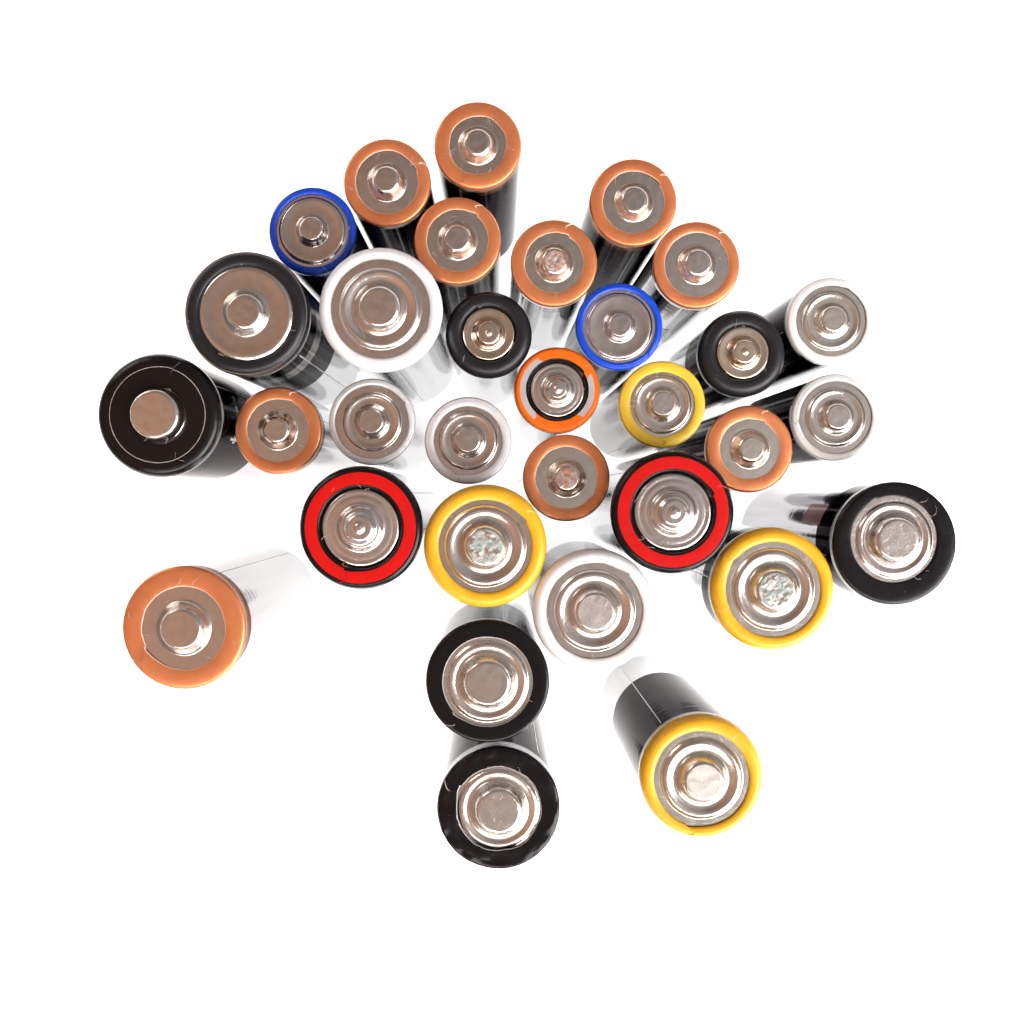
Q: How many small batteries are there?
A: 19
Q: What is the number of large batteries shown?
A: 13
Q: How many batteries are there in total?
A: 32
